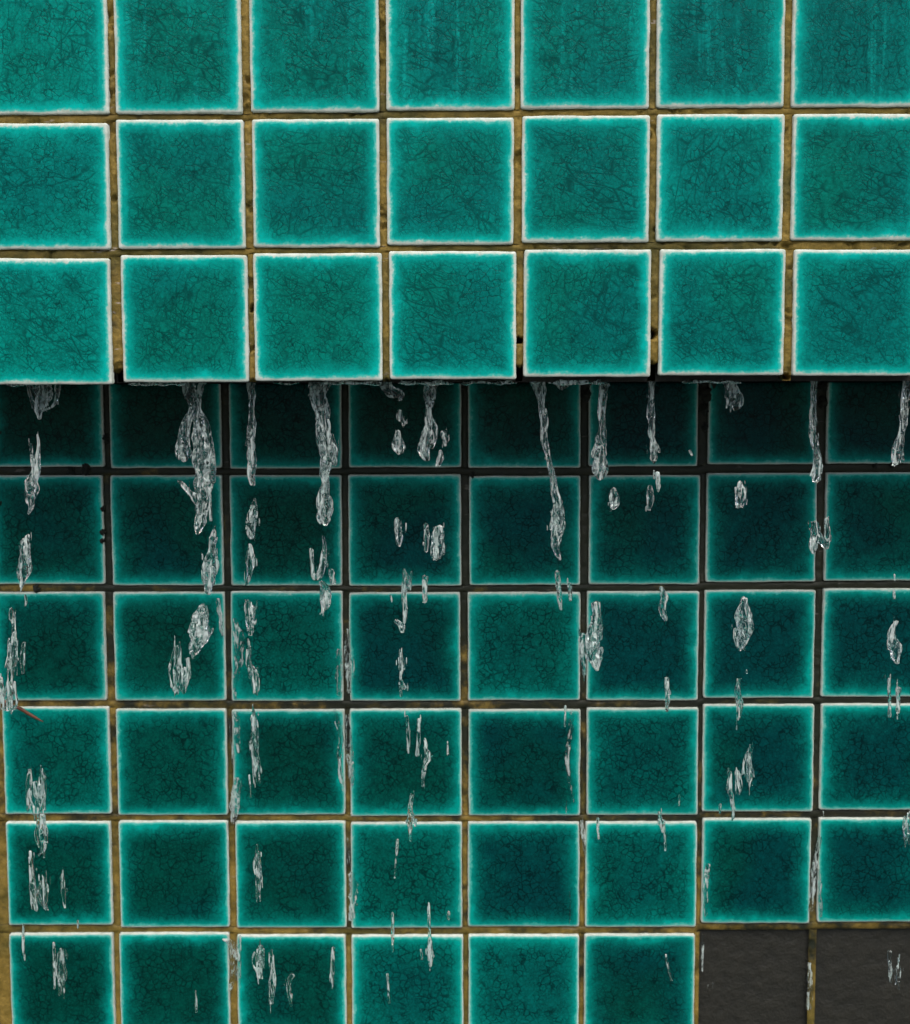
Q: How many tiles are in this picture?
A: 67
